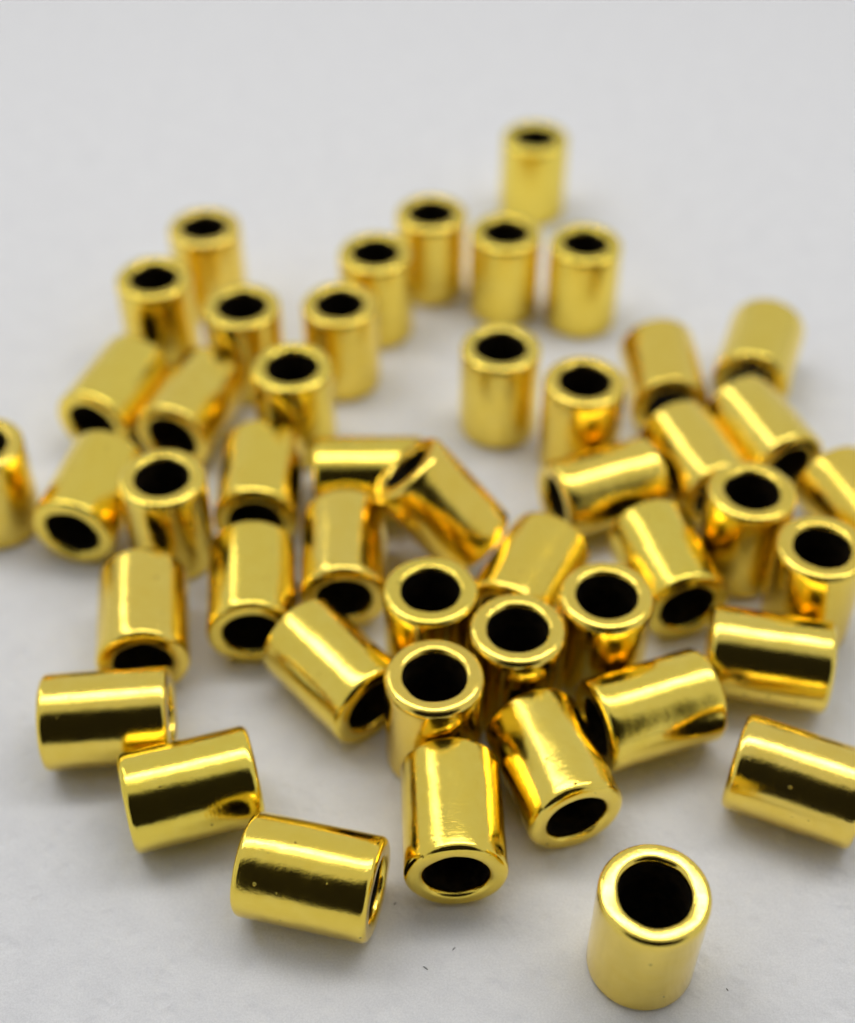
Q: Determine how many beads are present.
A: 47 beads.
